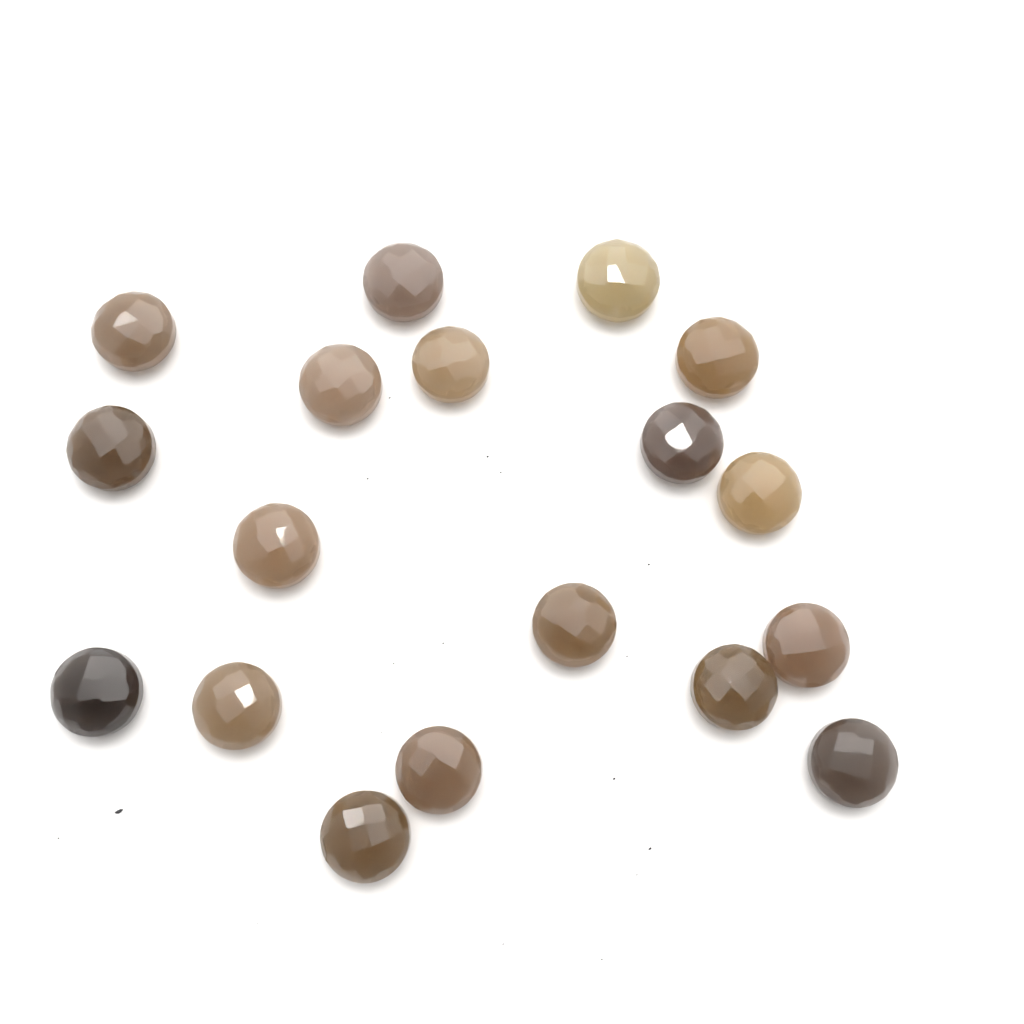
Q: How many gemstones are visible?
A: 18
